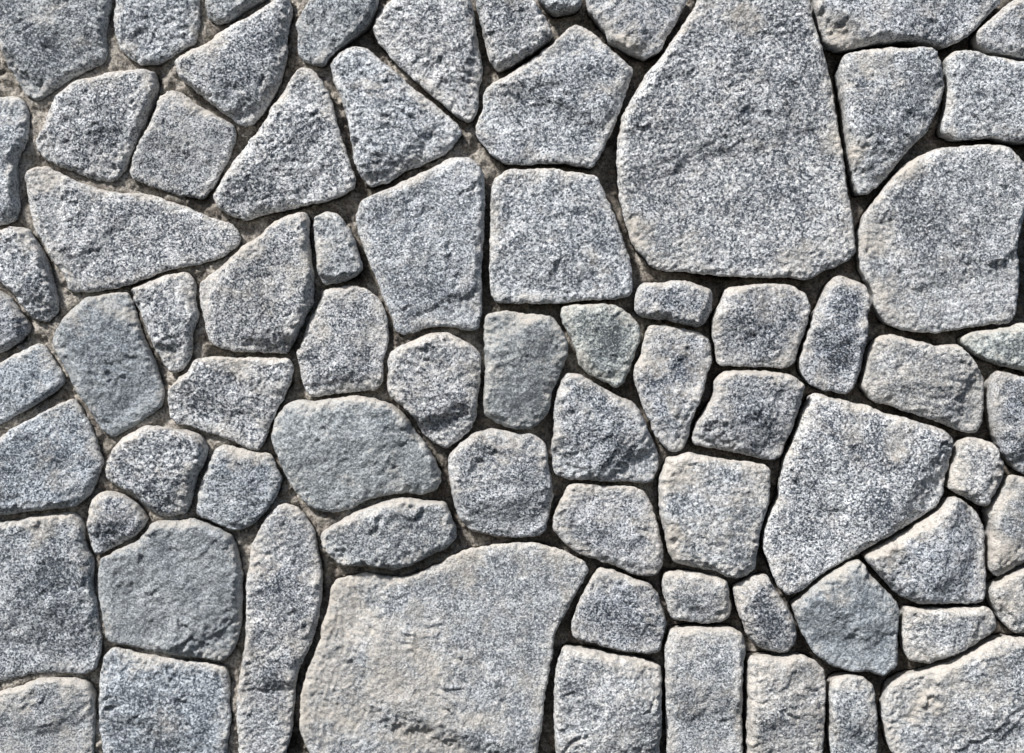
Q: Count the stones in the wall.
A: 75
